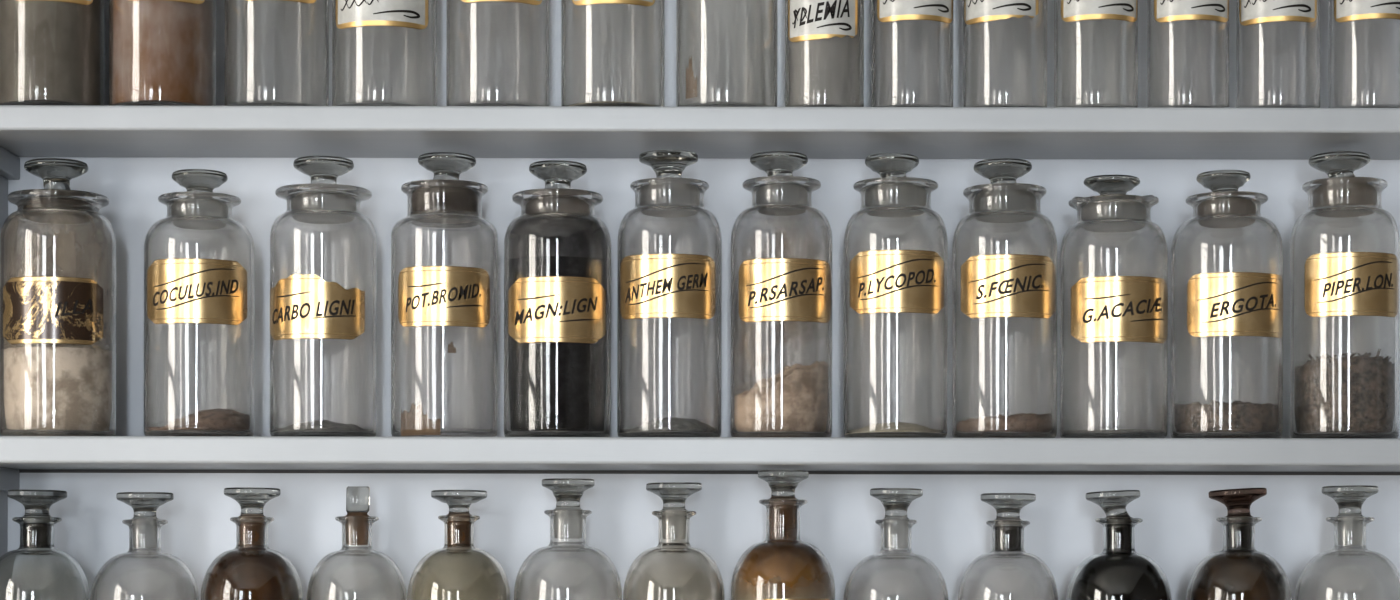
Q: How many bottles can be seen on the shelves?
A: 39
